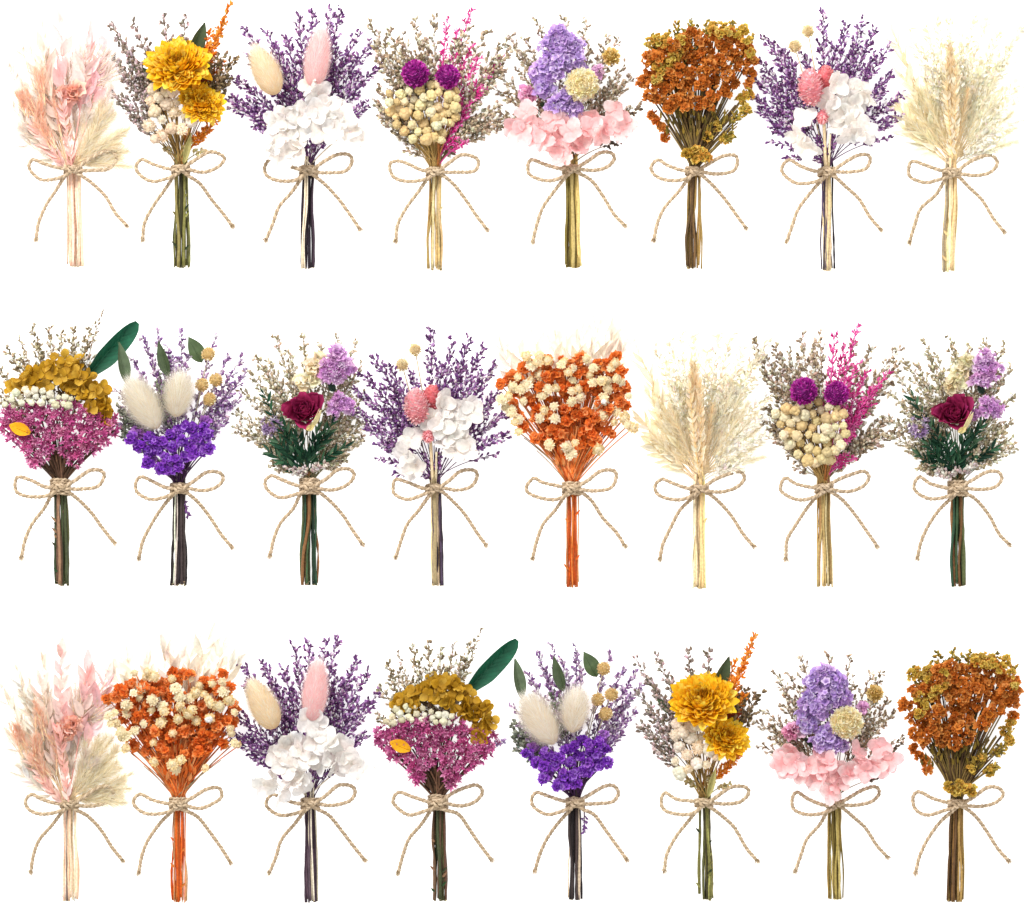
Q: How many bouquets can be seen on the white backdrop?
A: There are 24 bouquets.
